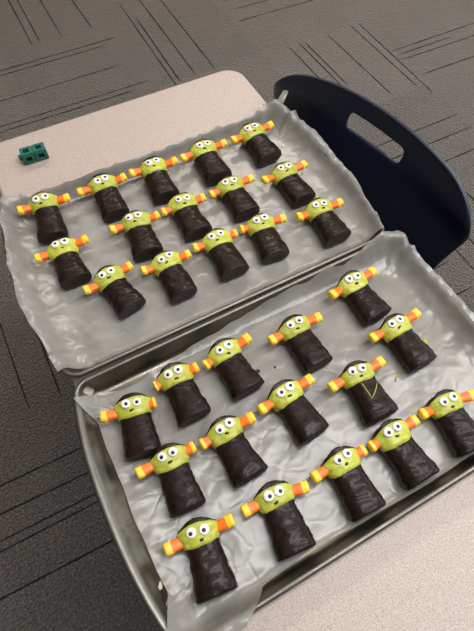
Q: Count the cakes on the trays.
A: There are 30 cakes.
